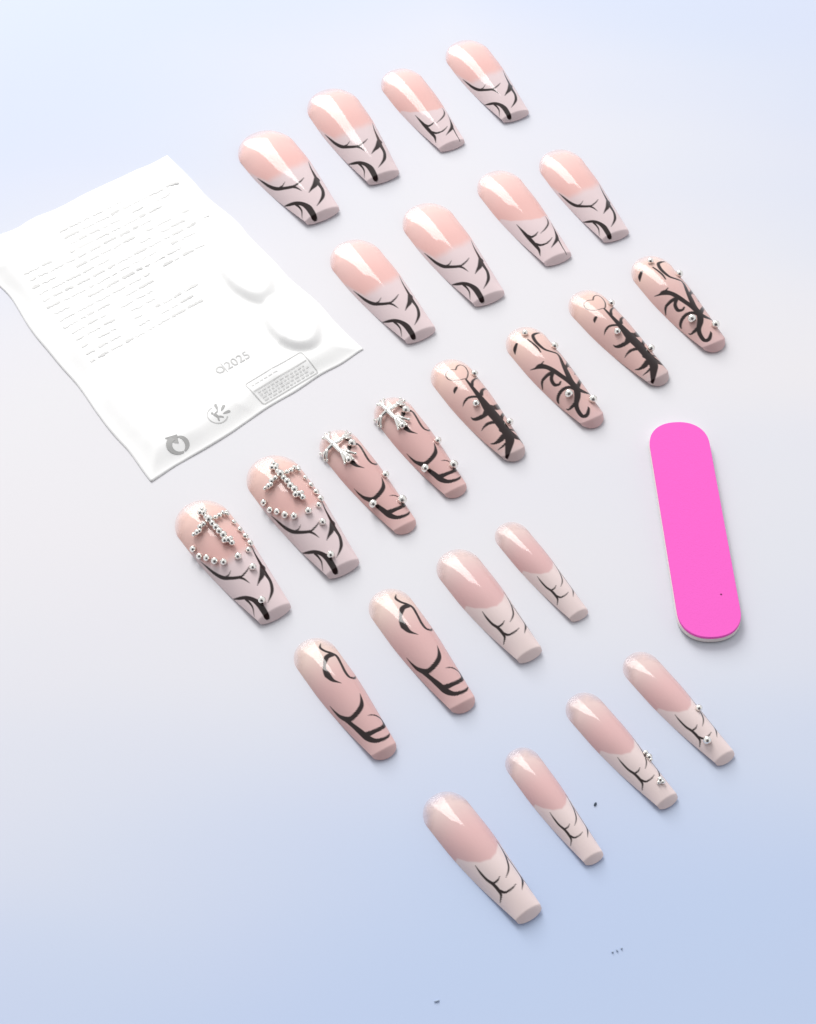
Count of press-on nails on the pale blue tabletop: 24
